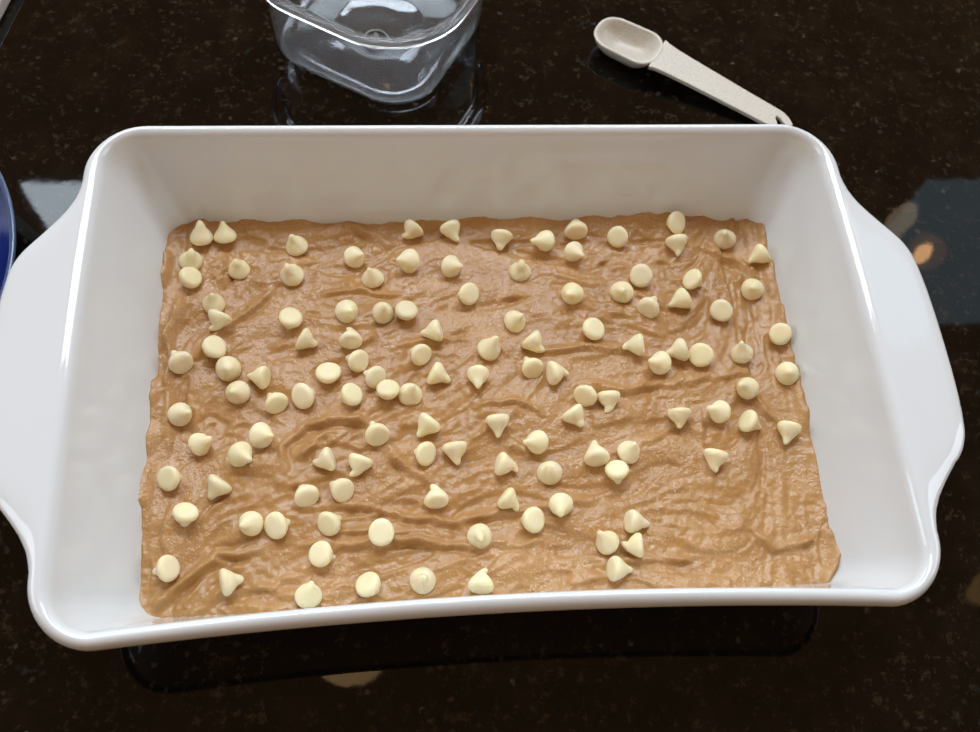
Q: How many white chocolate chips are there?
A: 121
